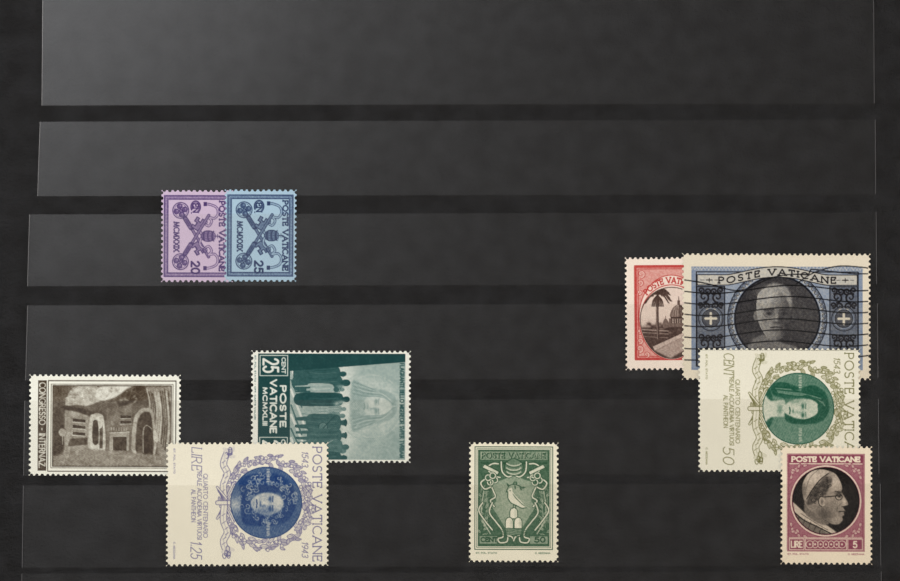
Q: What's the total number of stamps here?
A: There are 10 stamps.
